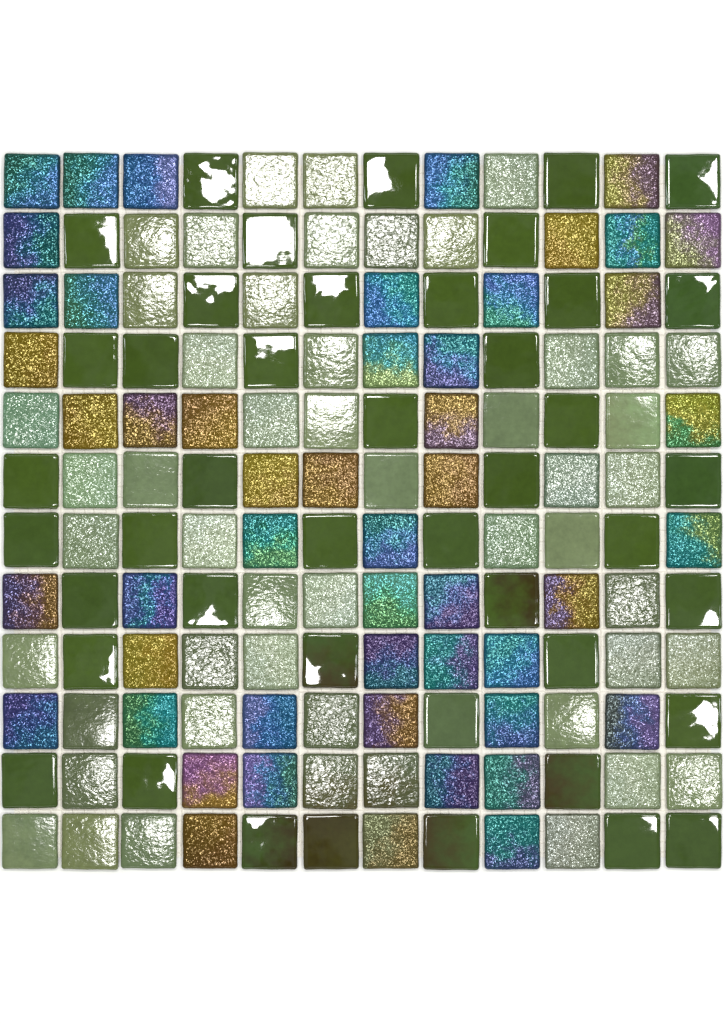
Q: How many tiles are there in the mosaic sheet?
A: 144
